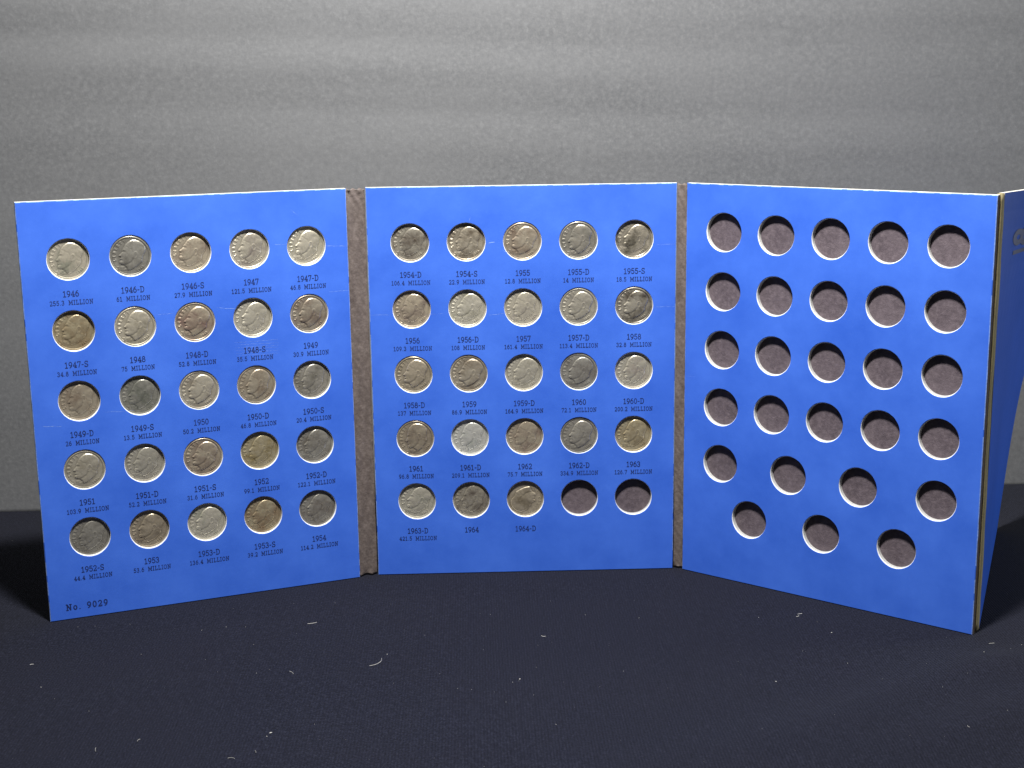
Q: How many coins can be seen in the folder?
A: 48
